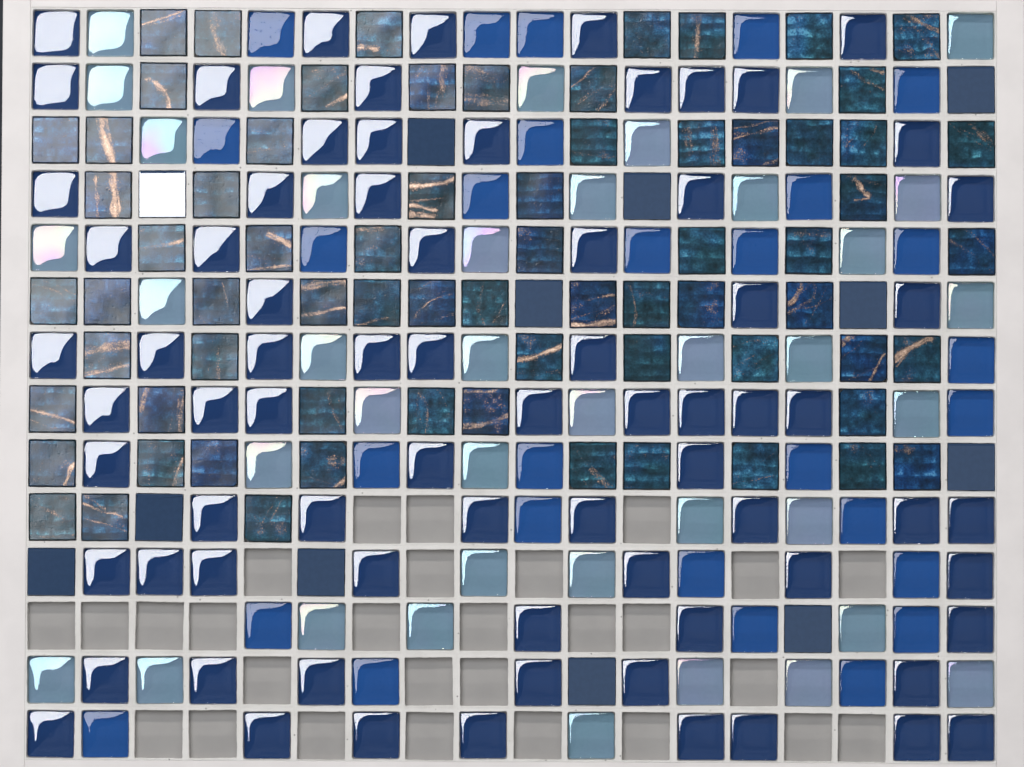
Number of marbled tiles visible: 70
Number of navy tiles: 75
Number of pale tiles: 39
